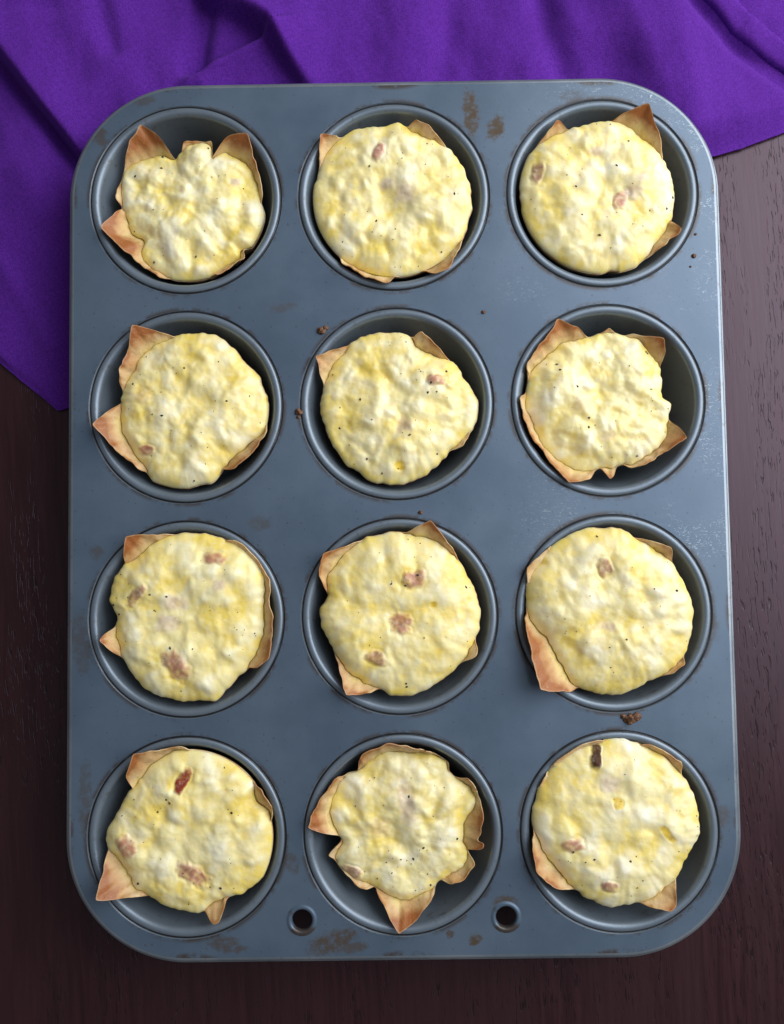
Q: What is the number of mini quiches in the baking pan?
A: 12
